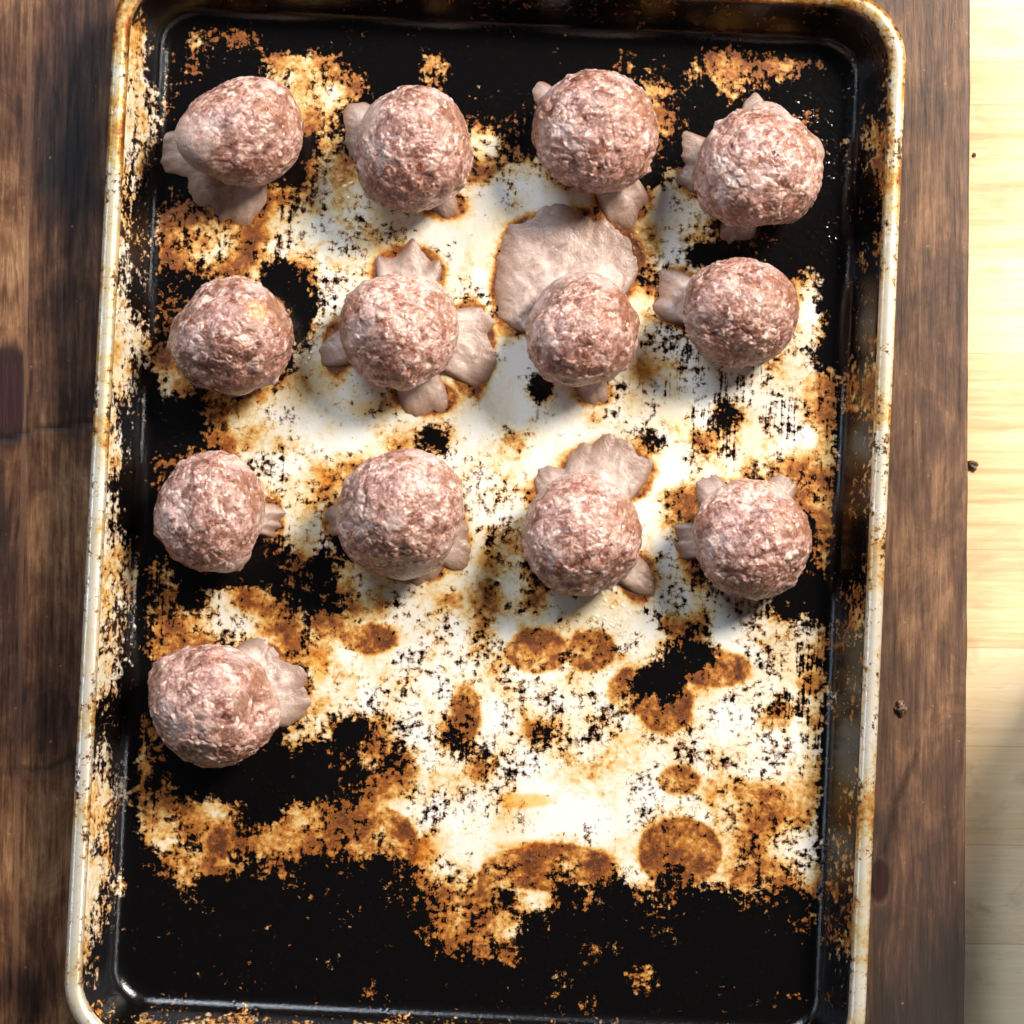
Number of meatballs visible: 13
